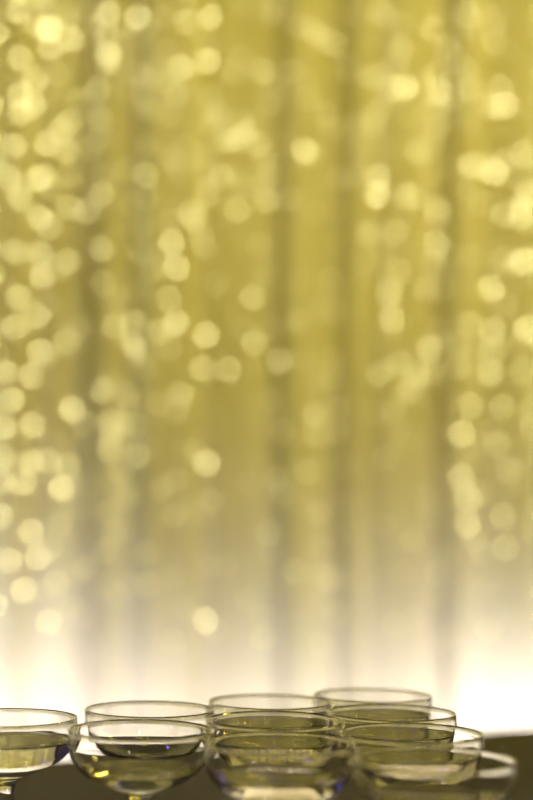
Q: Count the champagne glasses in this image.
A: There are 10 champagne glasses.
